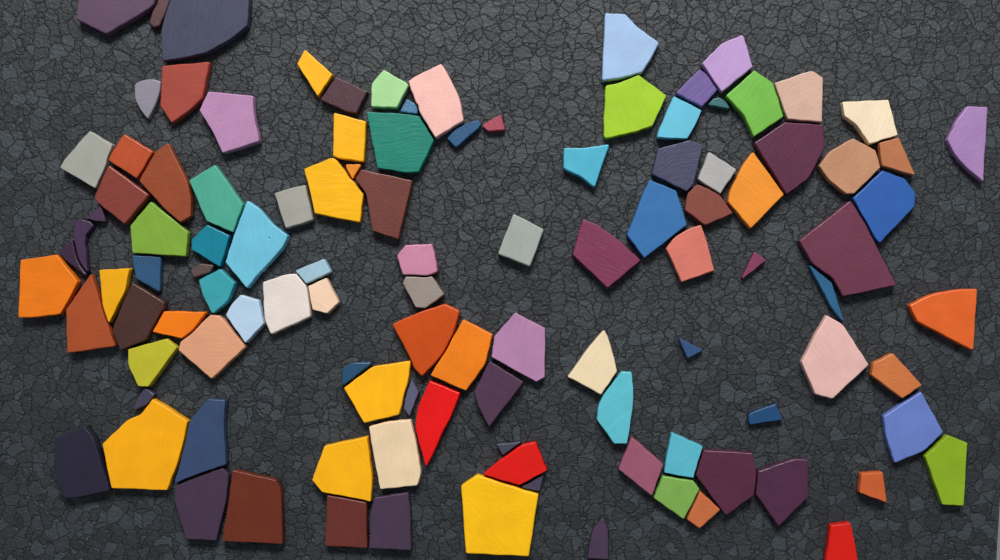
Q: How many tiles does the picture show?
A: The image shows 90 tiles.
